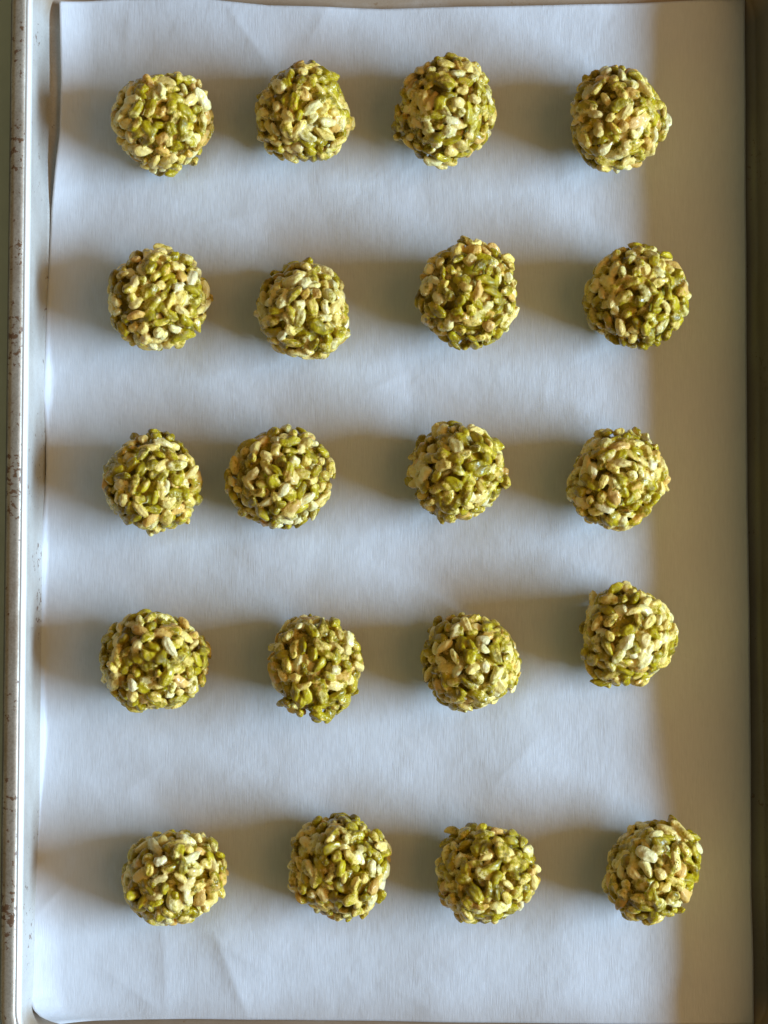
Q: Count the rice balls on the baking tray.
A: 20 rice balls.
